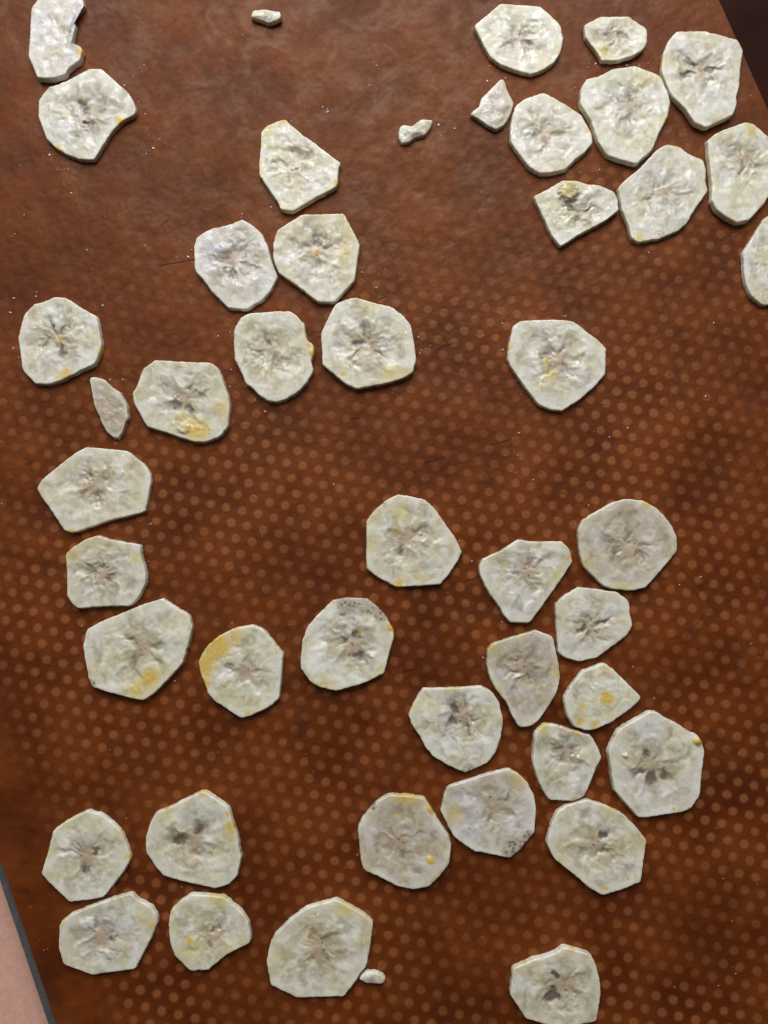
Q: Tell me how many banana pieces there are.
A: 47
